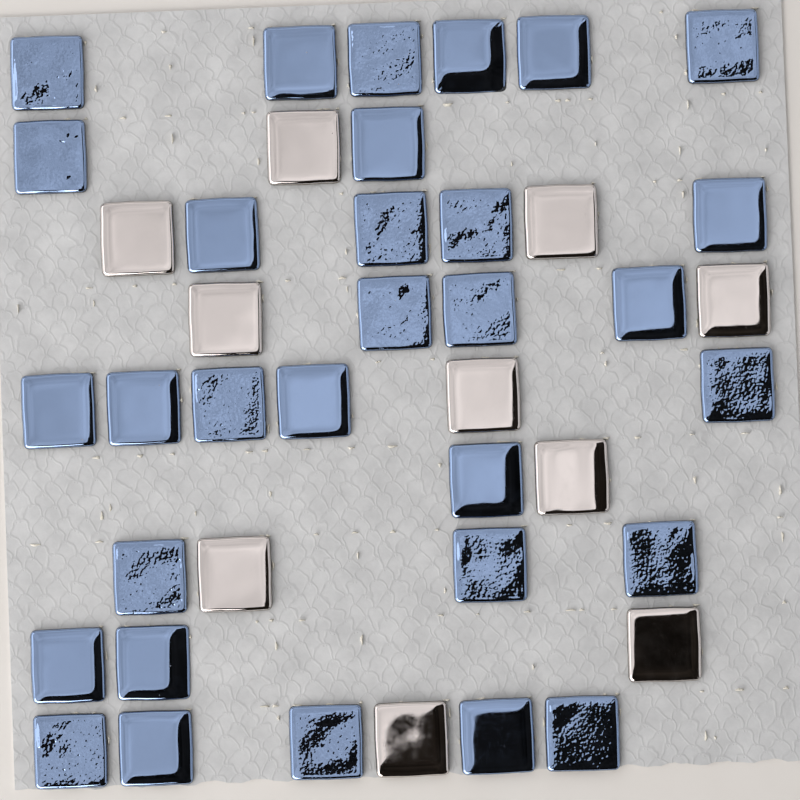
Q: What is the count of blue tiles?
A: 31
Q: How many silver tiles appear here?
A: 10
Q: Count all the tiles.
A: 41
